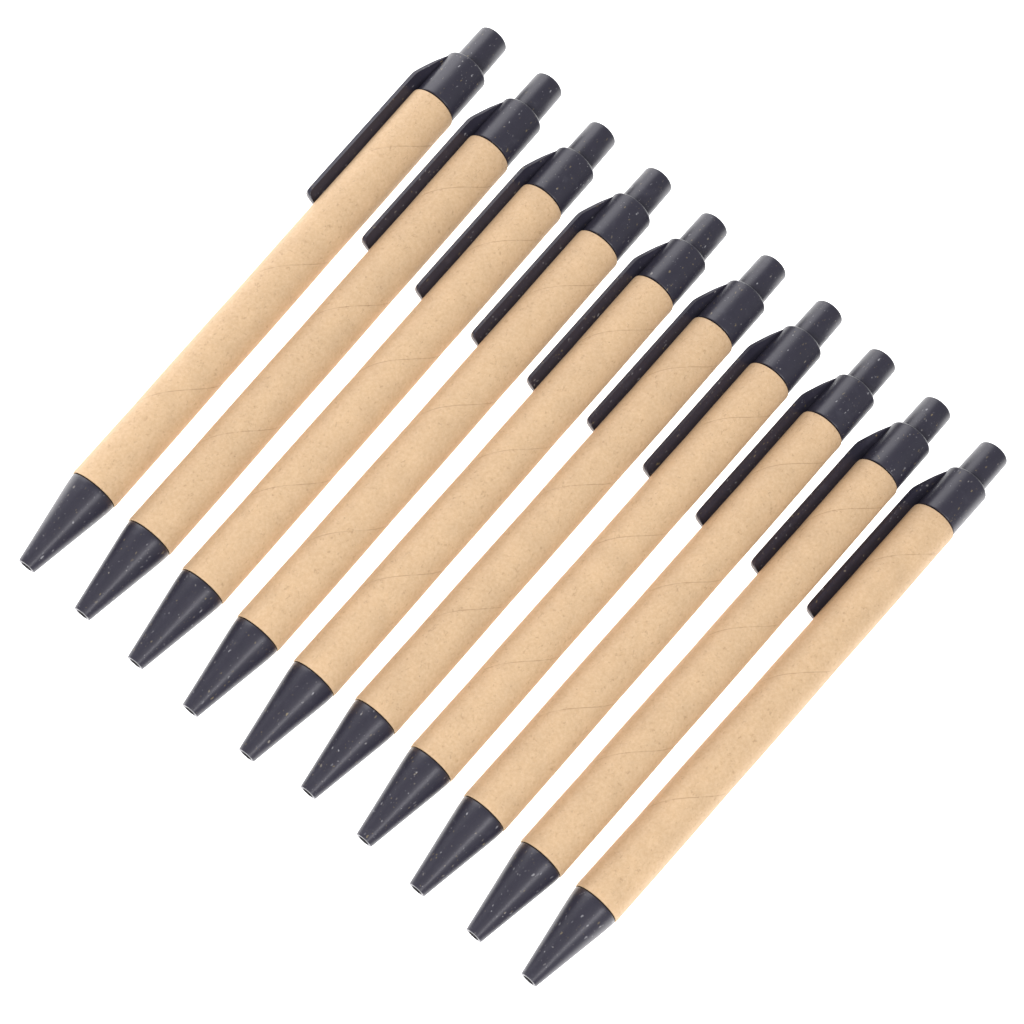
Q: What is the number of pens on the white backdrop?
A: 10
